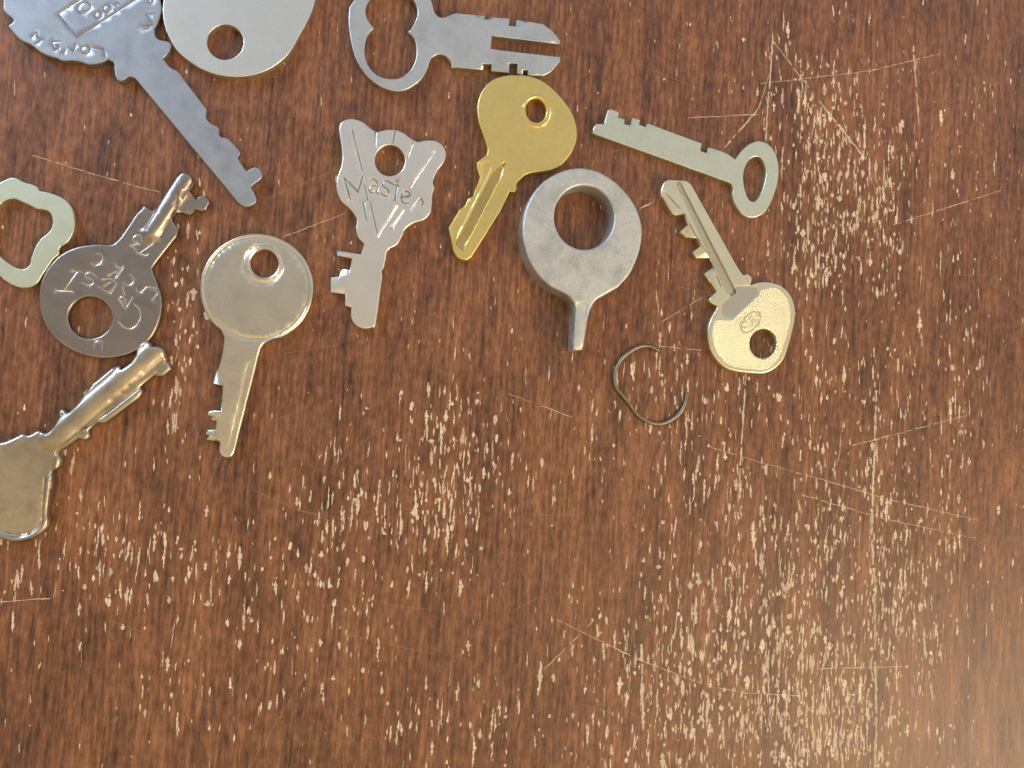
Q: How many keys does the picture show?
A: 12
